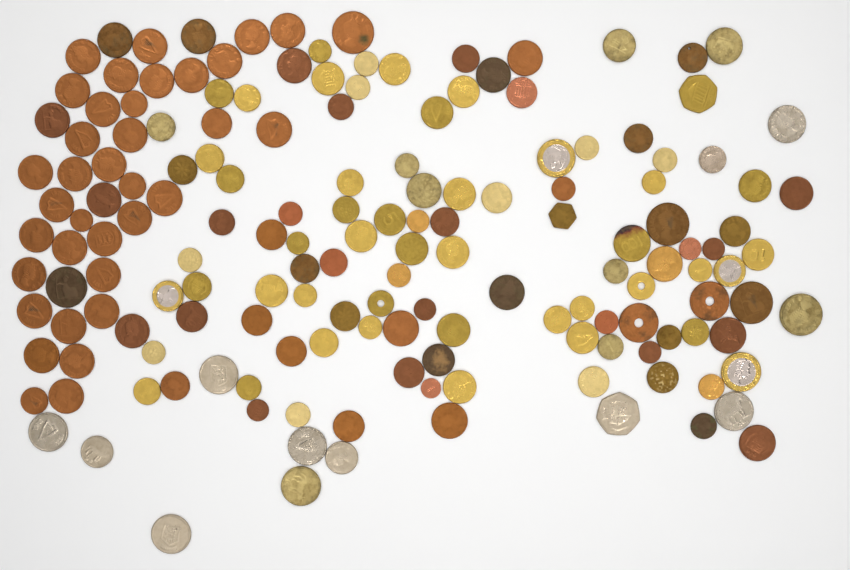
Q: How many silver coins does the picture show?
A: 10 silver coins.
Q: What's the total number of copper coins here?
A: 82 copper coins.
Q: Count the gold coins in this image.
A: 66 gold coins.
